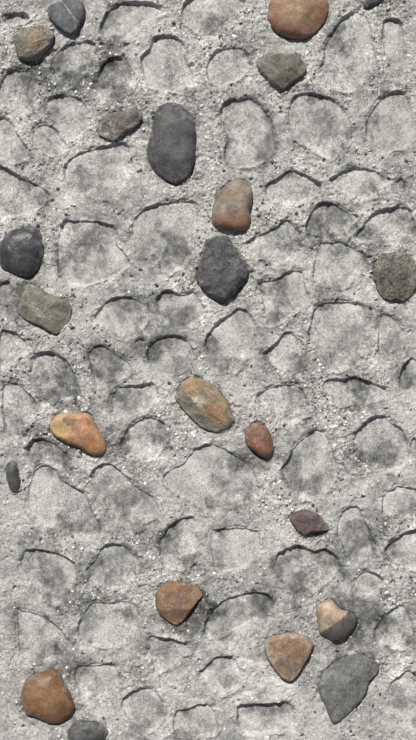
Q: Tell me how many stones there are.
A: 23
